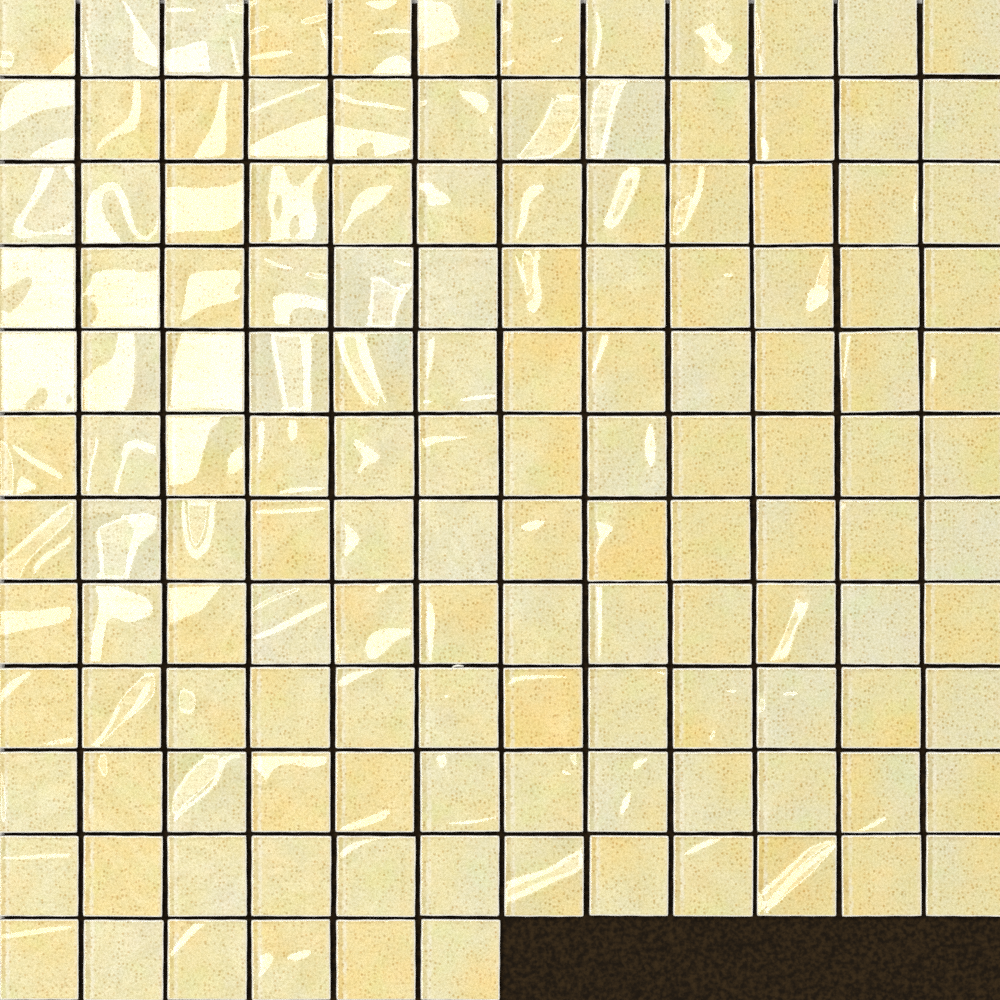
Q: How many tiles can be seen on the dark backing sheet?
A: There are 138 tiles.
